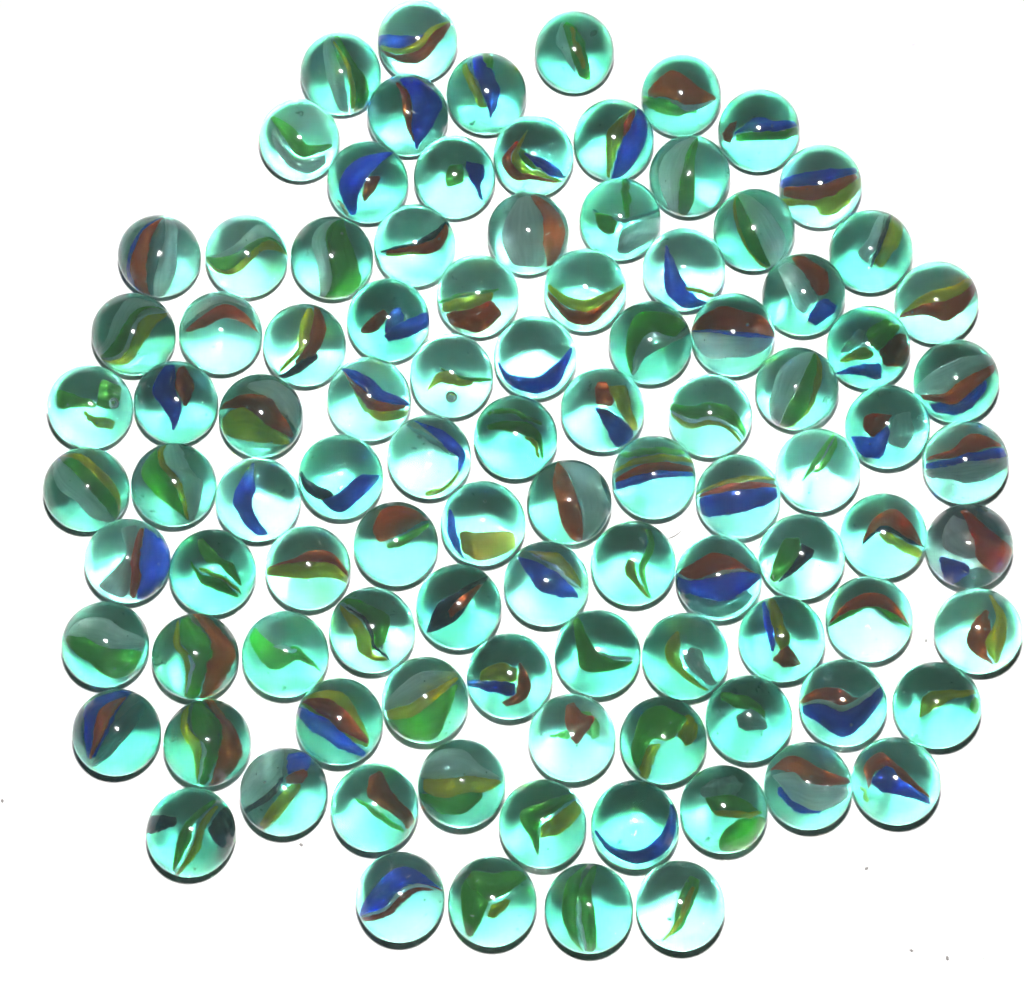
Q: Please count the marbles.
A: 100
